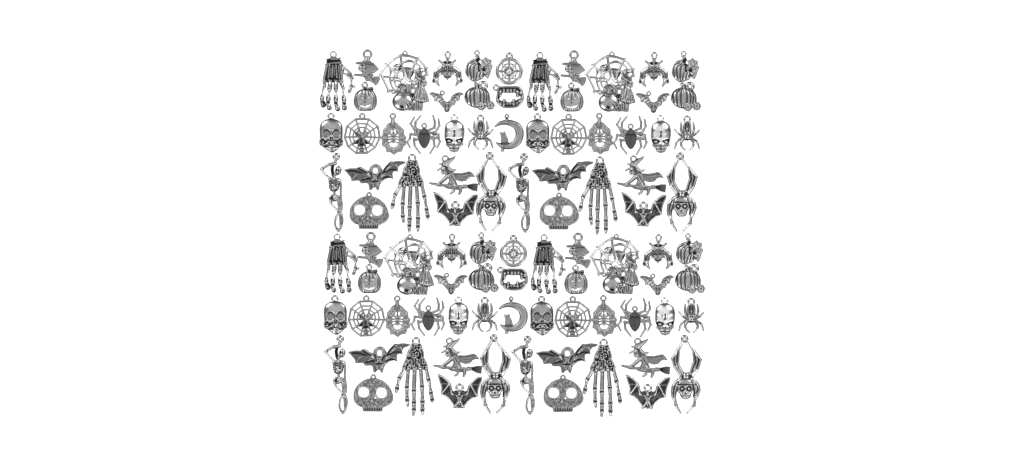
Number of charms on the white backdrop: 90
